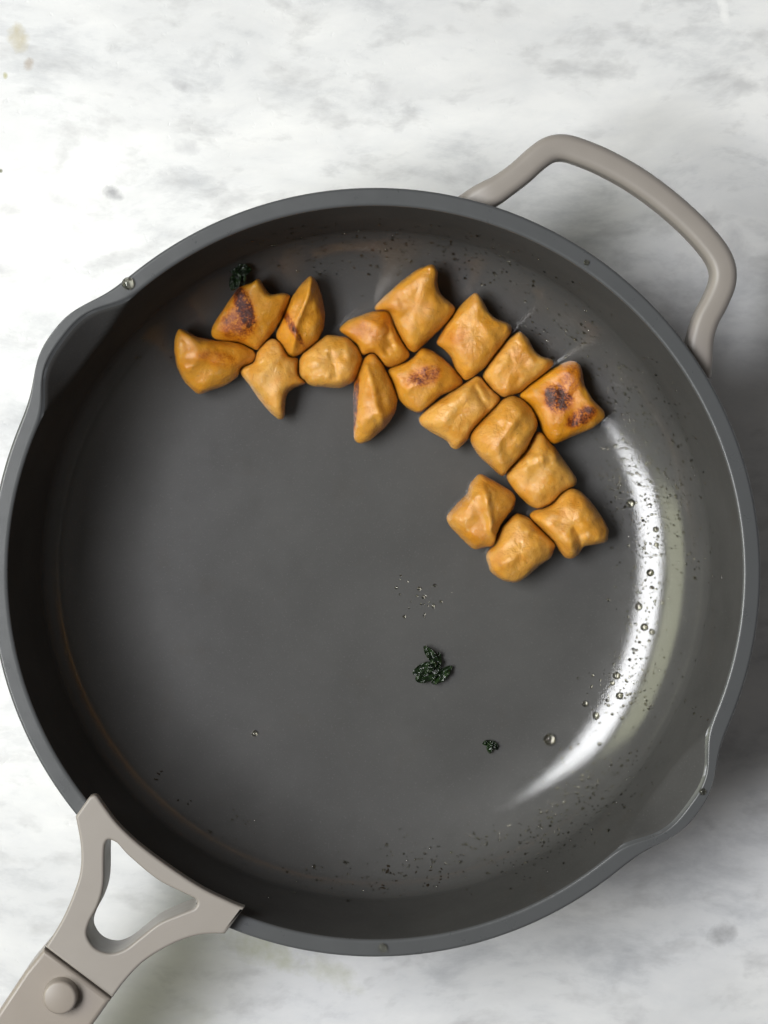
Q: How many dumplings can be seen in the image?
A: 18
